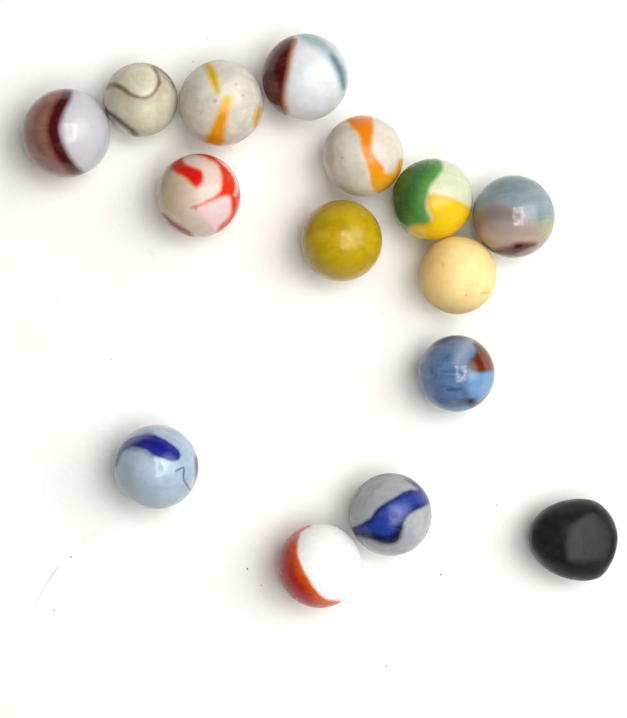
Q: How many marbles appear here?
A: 14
